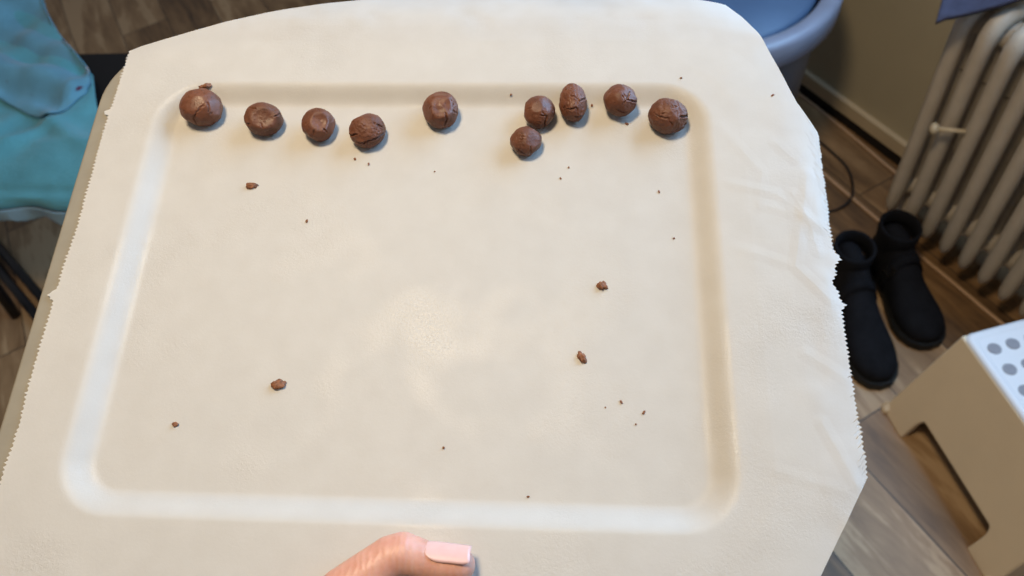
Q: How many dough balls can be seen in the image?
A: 10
